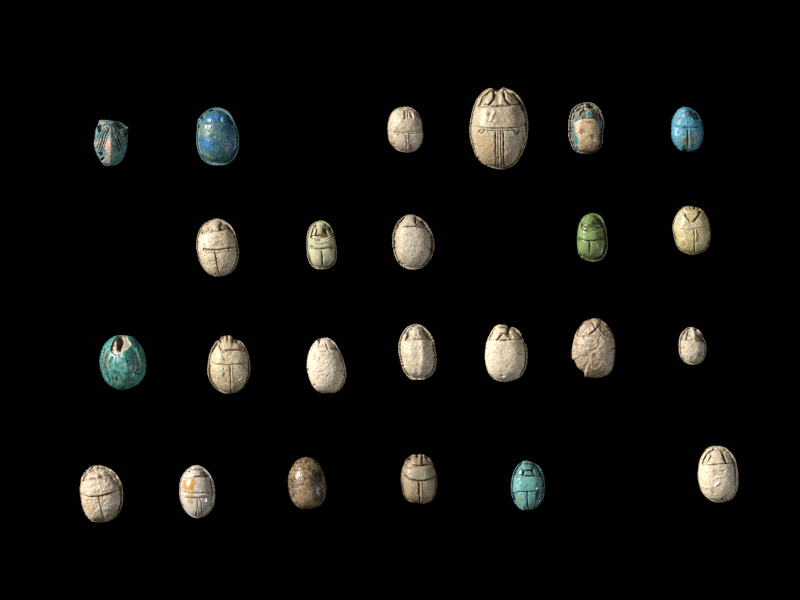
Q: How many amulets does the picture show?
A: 24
